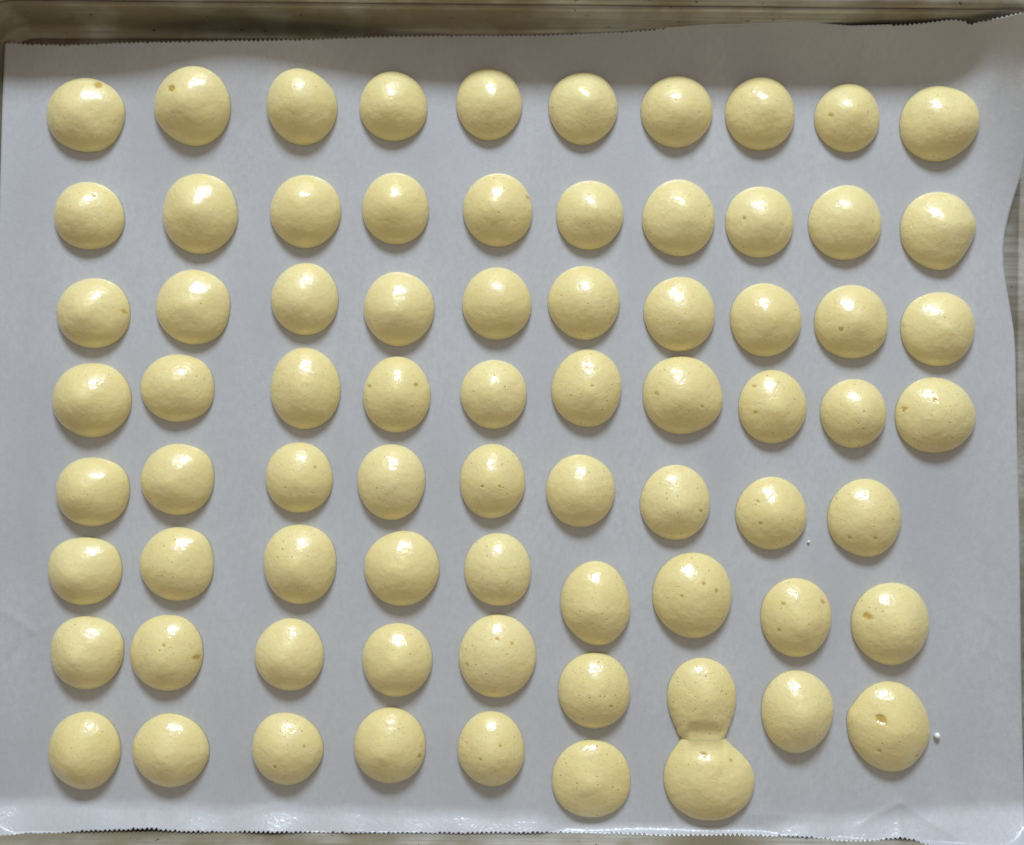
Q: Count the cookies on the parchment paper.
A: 74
